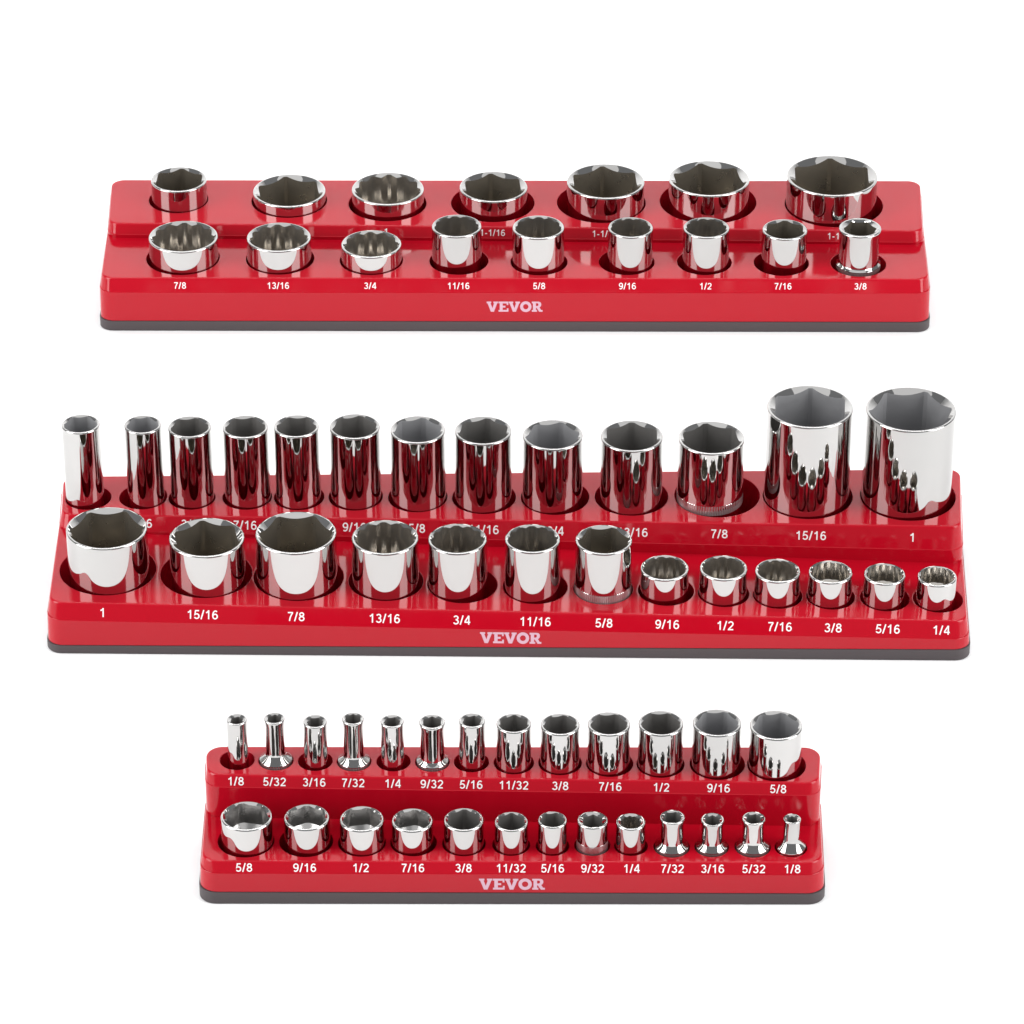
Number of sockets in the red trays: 68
